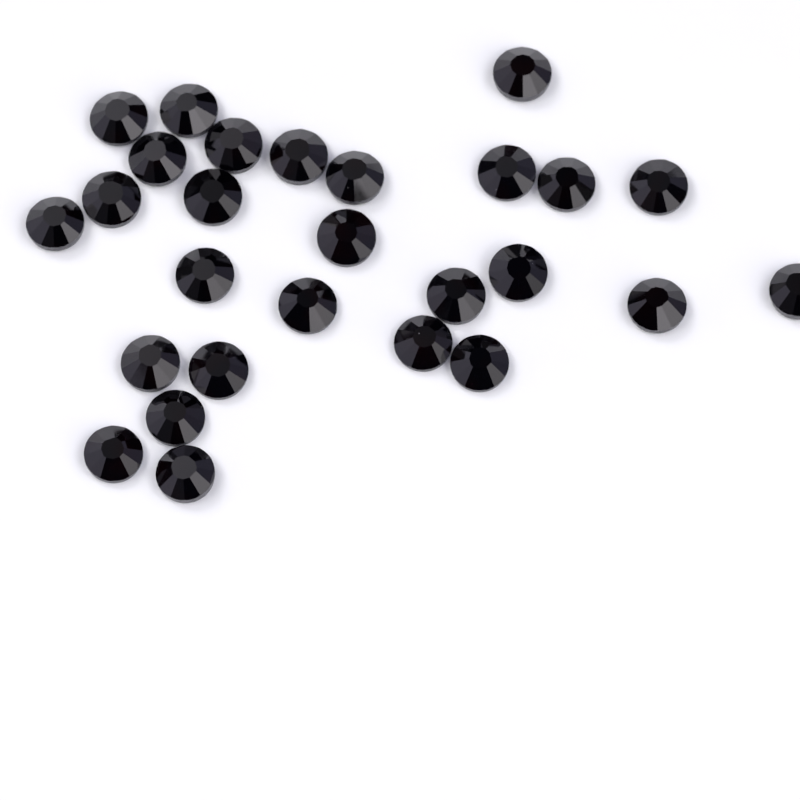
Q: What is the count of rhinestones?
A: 27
